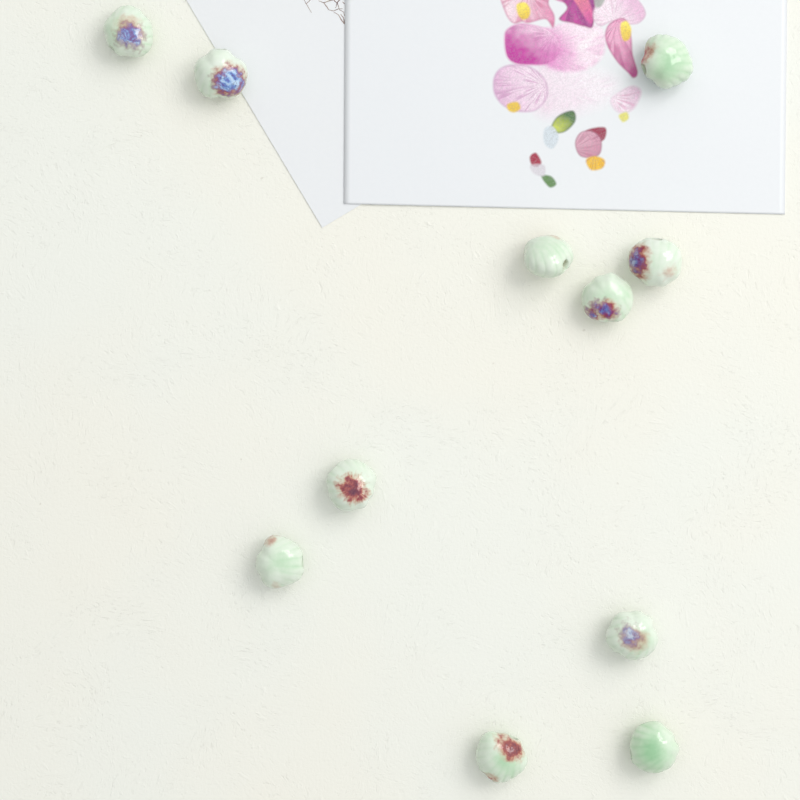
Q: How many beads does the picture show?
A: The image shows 11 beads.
